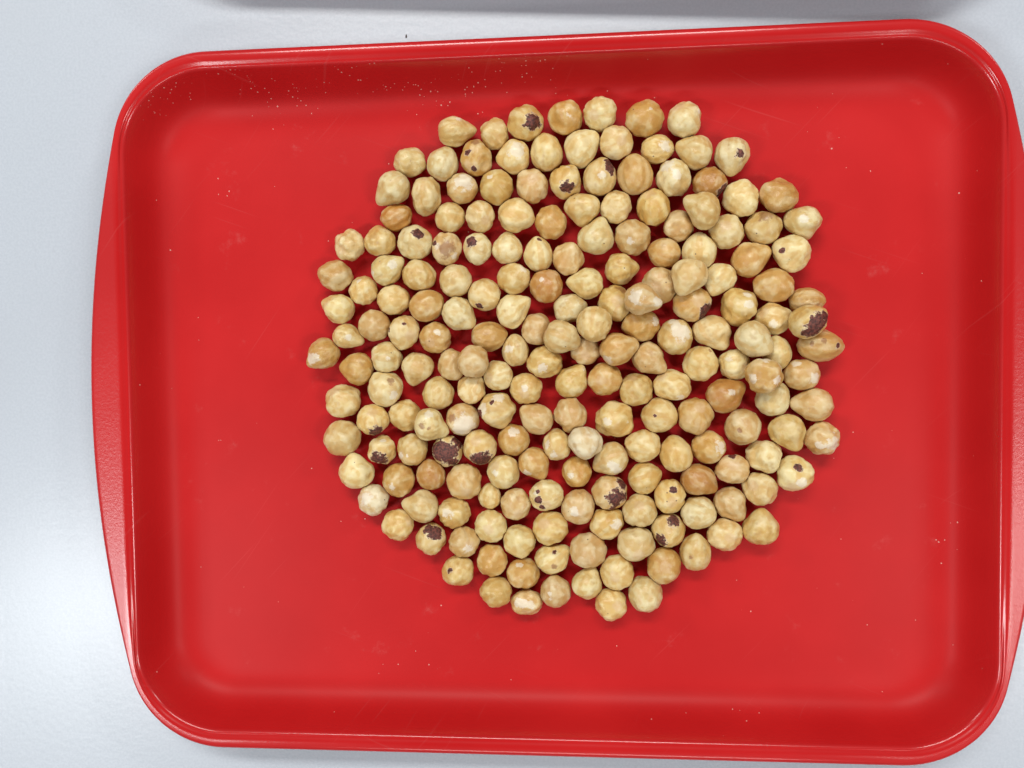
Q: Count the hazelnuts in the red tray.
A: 200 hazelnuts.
